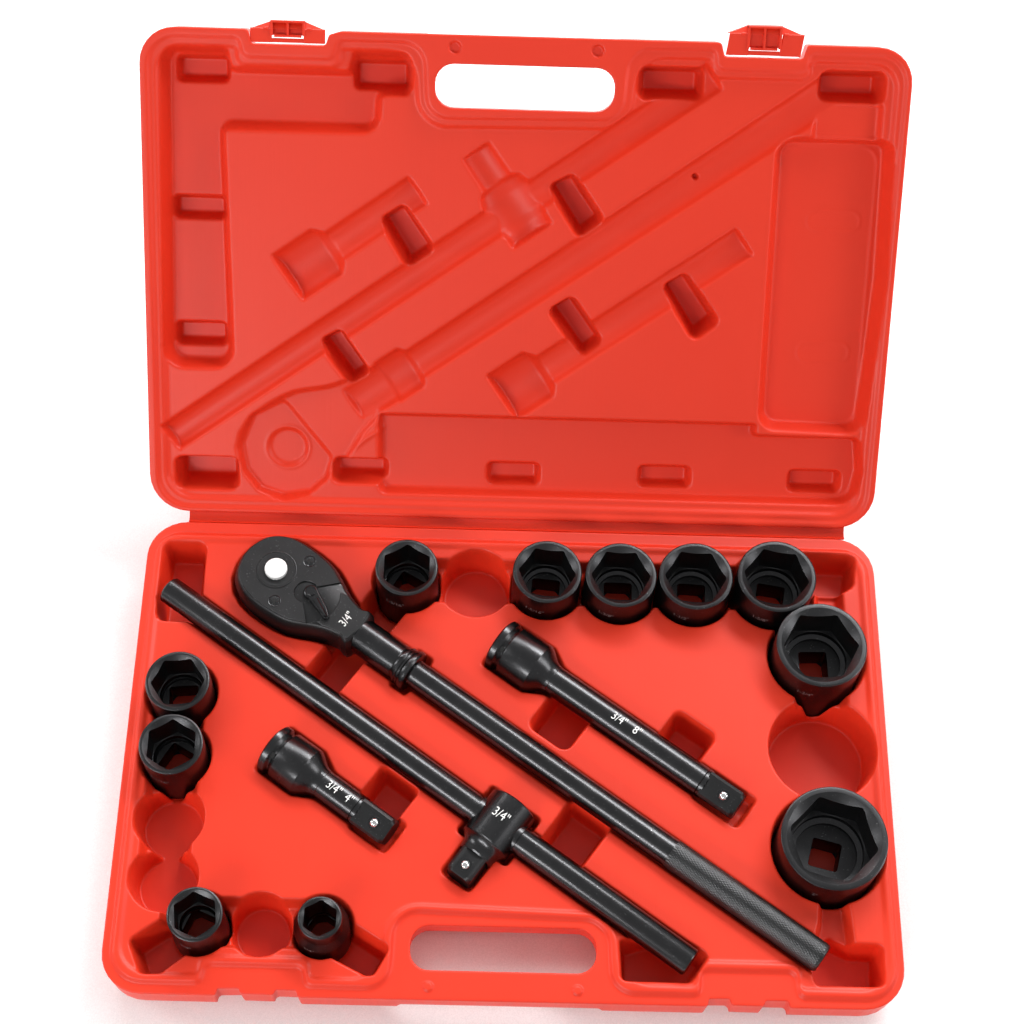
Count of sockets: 11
